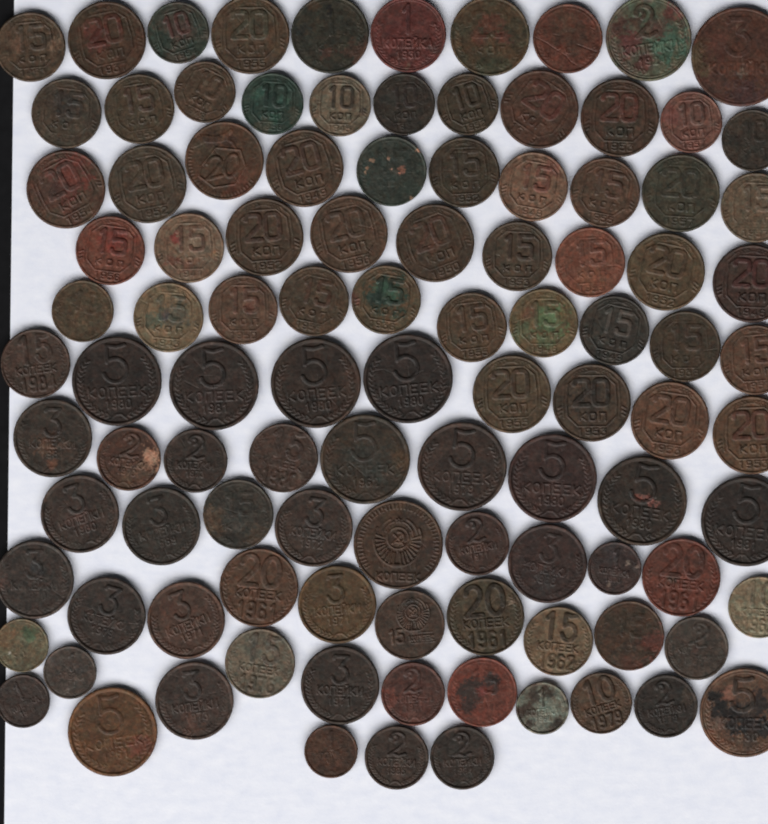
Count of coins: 104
